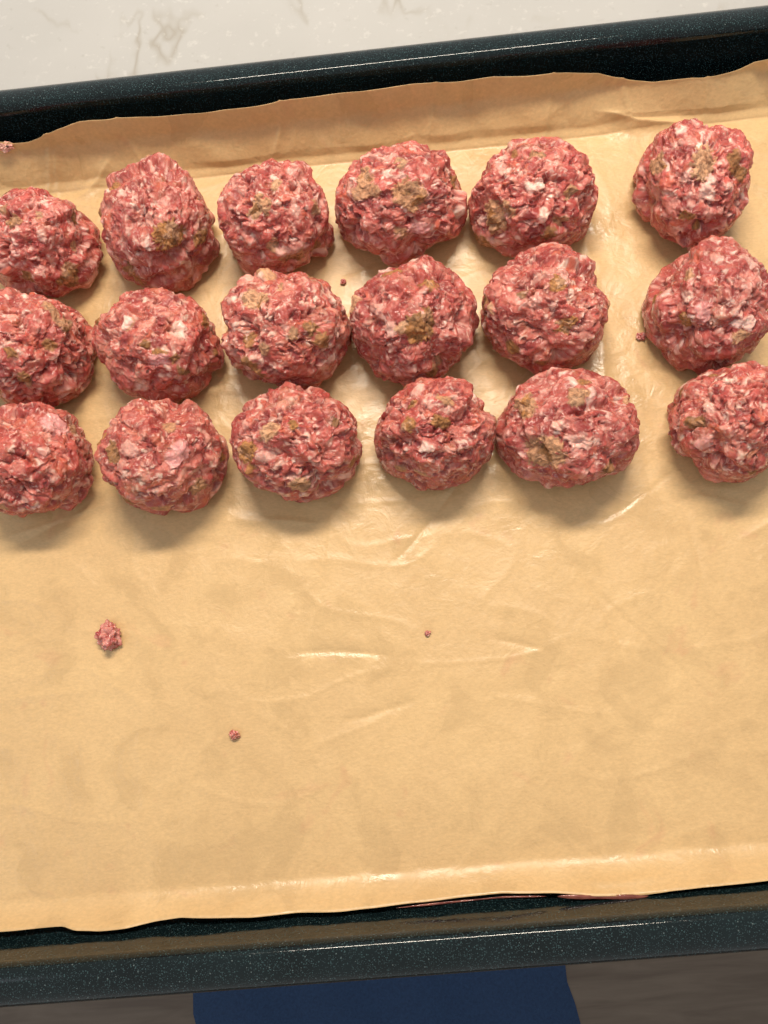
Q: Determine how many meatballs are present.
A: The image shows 18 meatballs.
